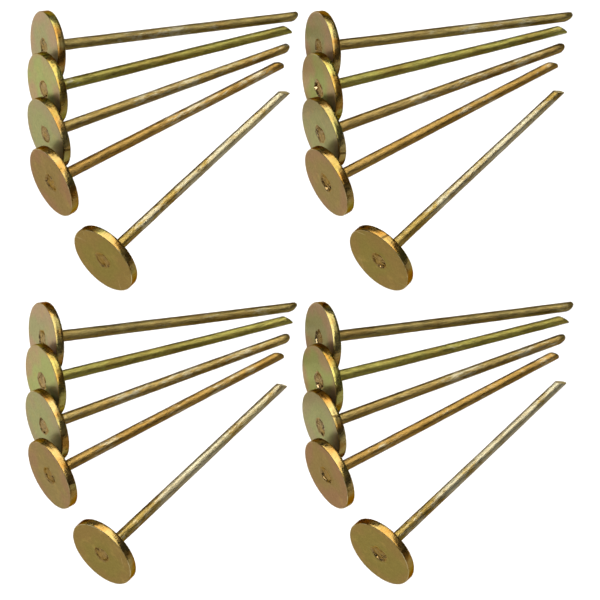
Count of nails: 20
